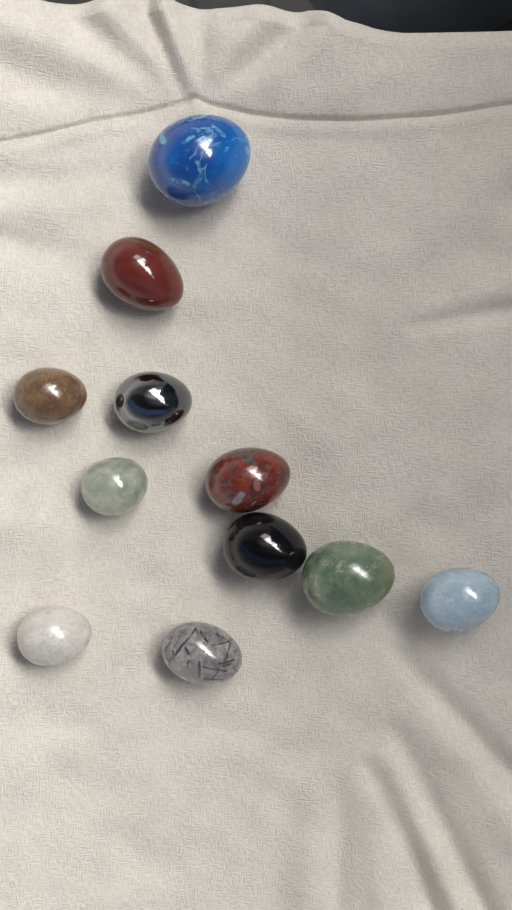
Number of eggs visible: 11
